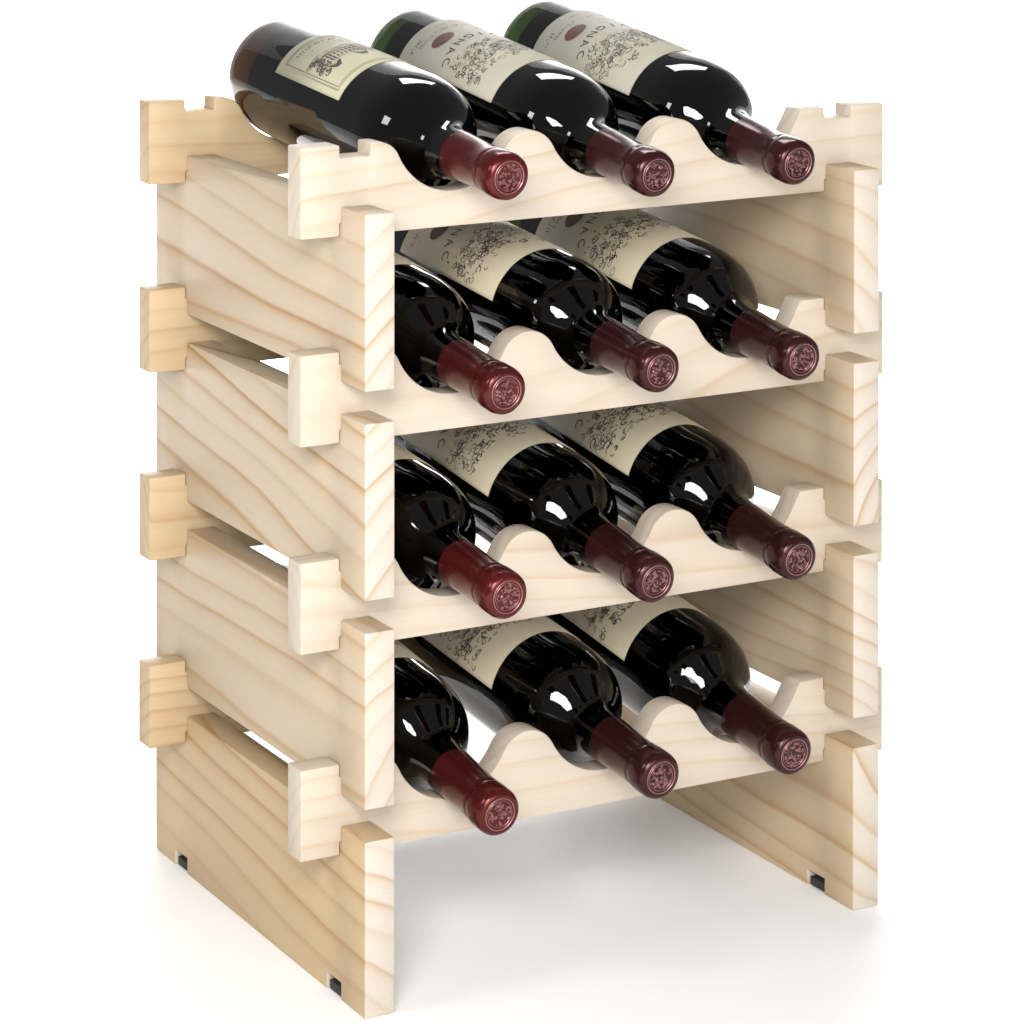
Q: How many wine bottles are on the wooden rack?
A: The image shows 12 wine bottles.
